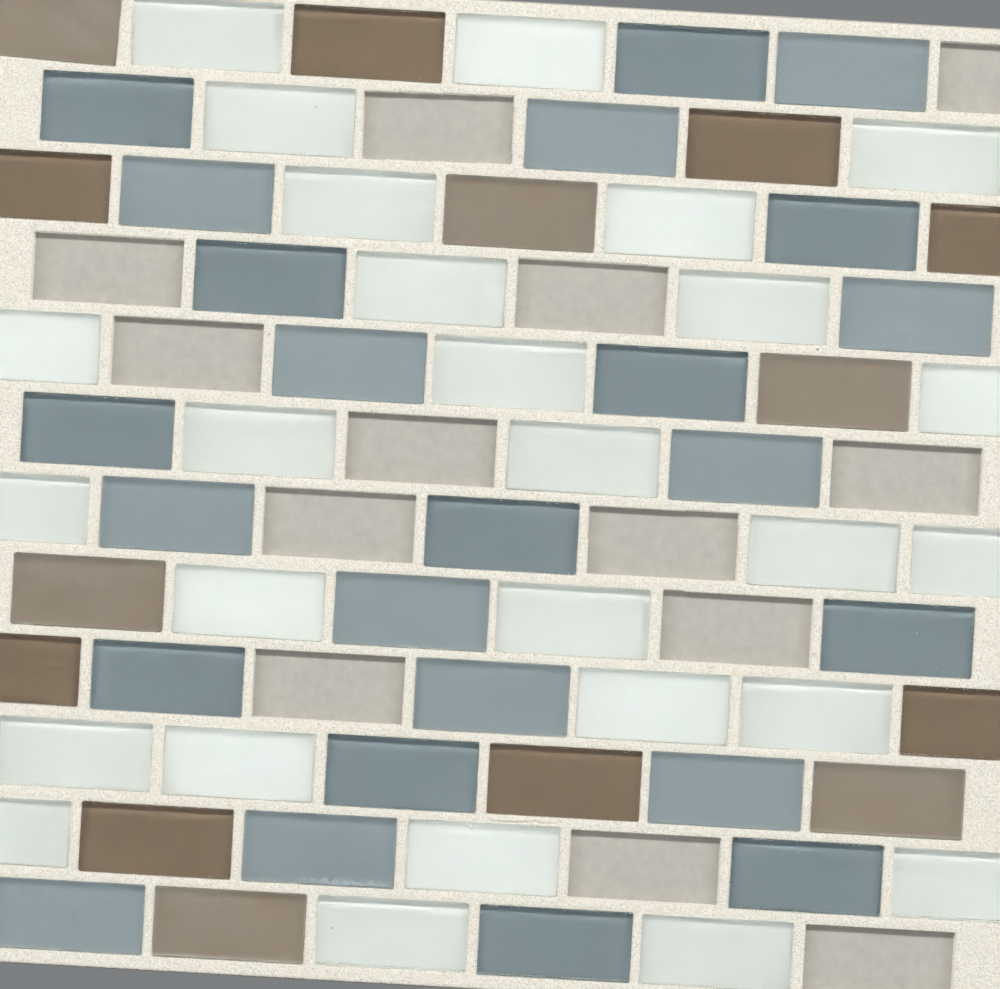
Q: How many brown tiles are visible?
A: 14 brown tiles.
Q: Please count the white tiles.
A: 27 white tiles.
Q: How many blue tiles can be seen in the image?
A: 24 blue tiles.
